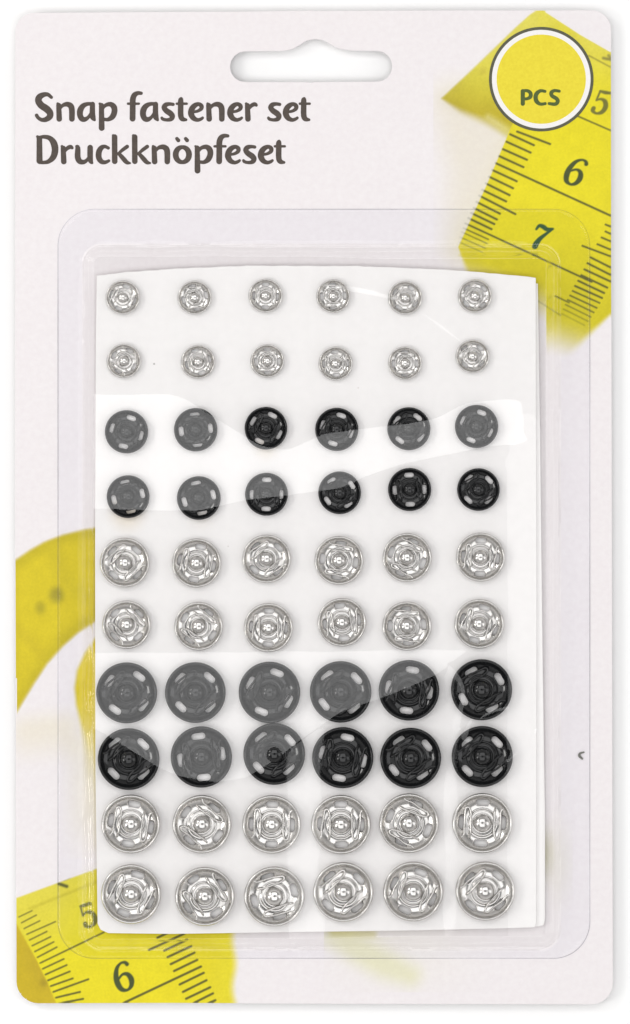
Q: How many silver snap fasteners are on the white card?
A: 36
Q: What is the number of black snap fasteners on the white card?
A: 24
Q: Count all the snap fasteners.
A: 60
